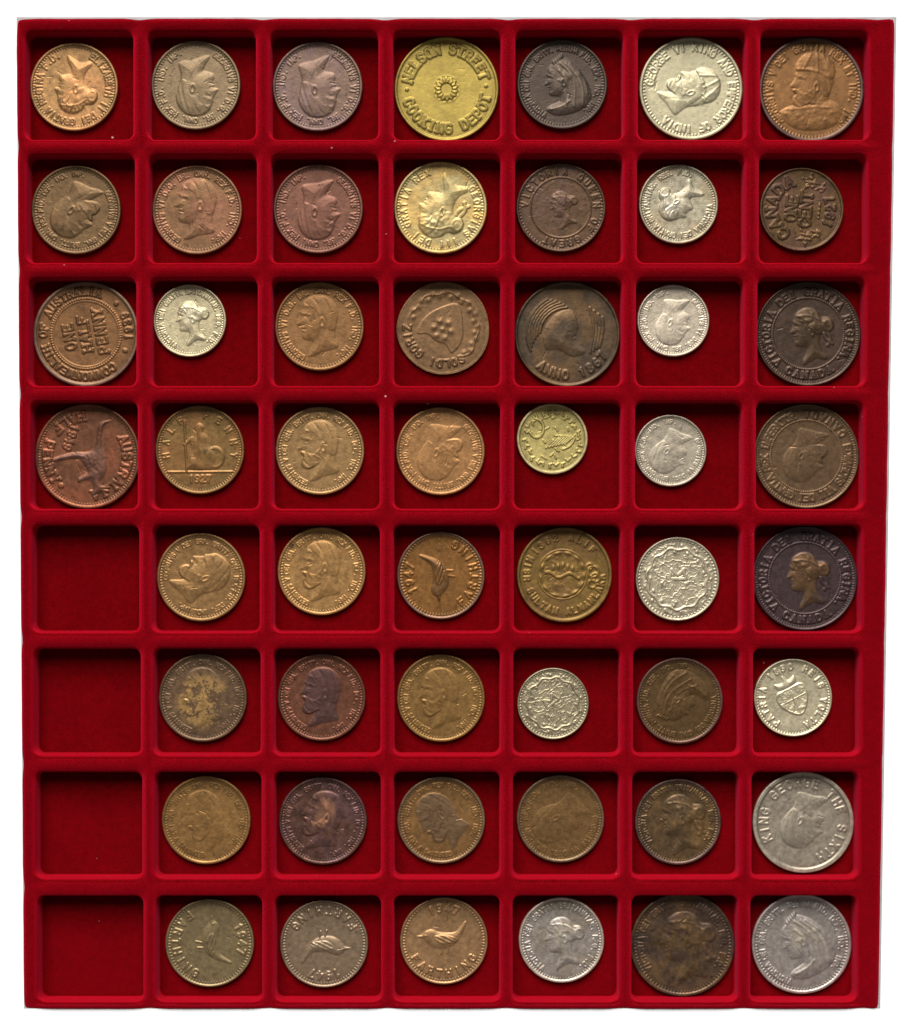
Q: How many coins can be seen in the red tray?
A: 52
